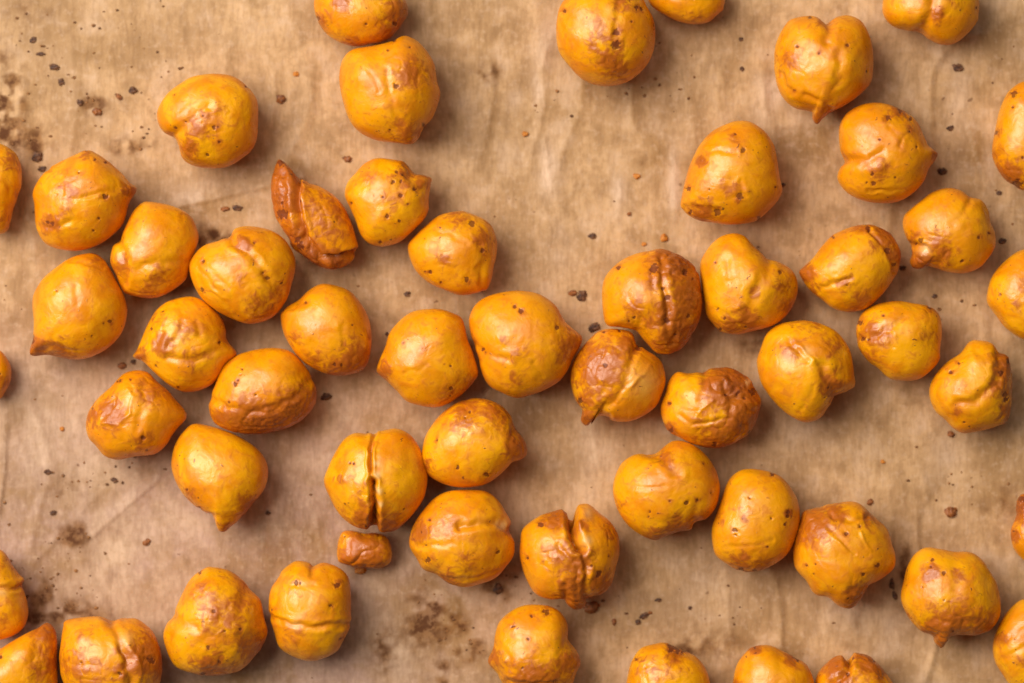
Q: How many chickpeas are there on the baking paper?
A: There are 56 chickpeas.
